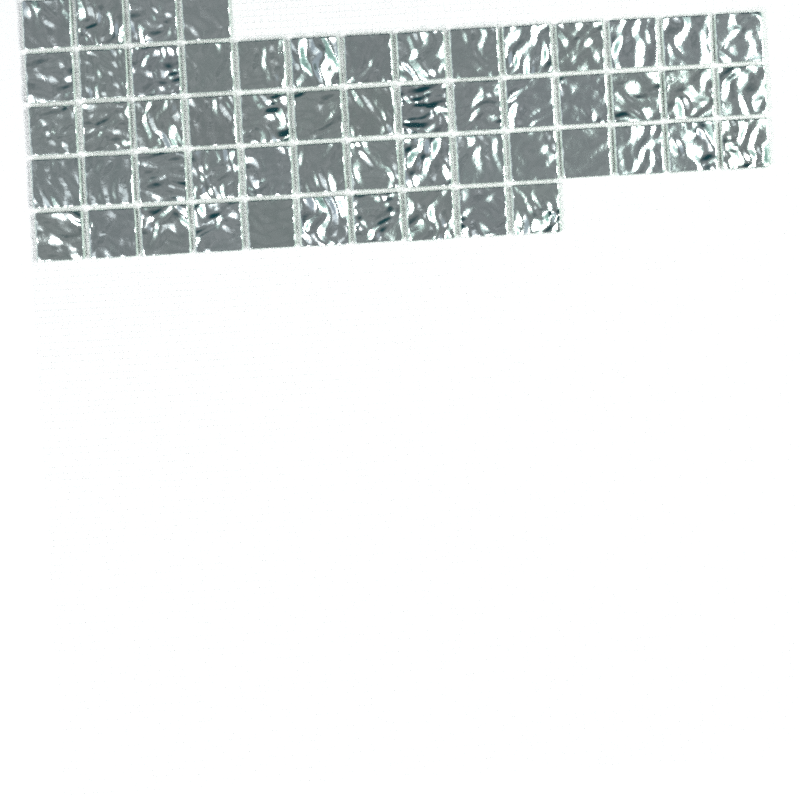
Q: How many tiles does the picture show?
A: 56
